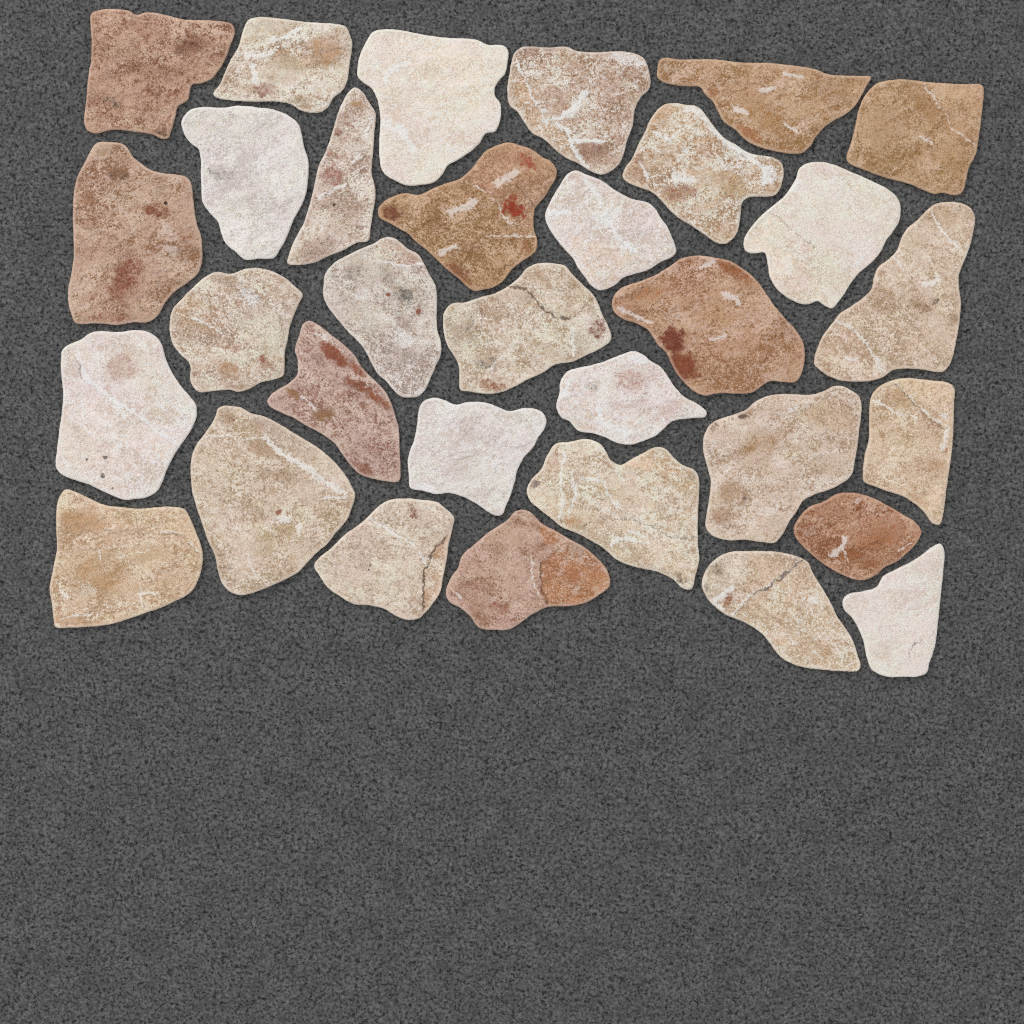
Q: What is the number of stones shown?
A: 32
